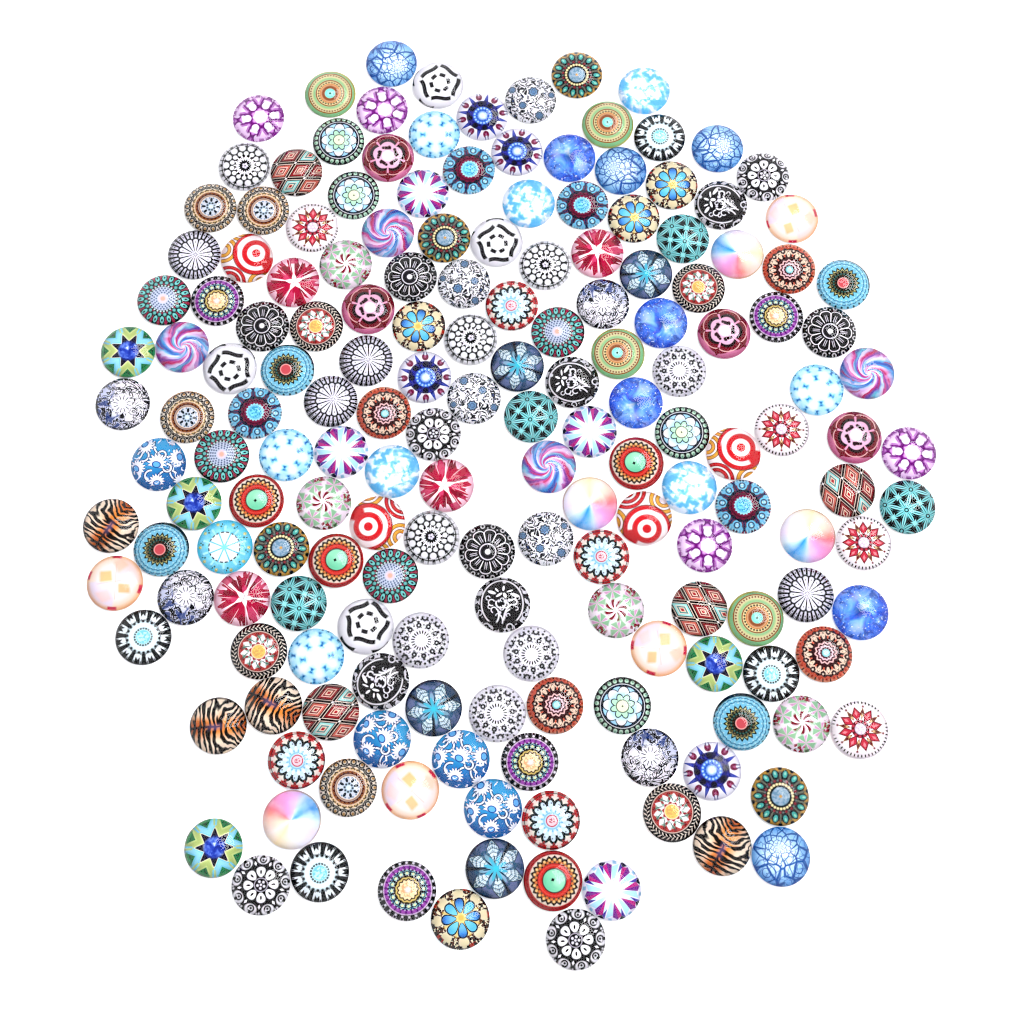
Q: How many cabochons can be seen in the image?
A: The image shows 177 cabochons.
